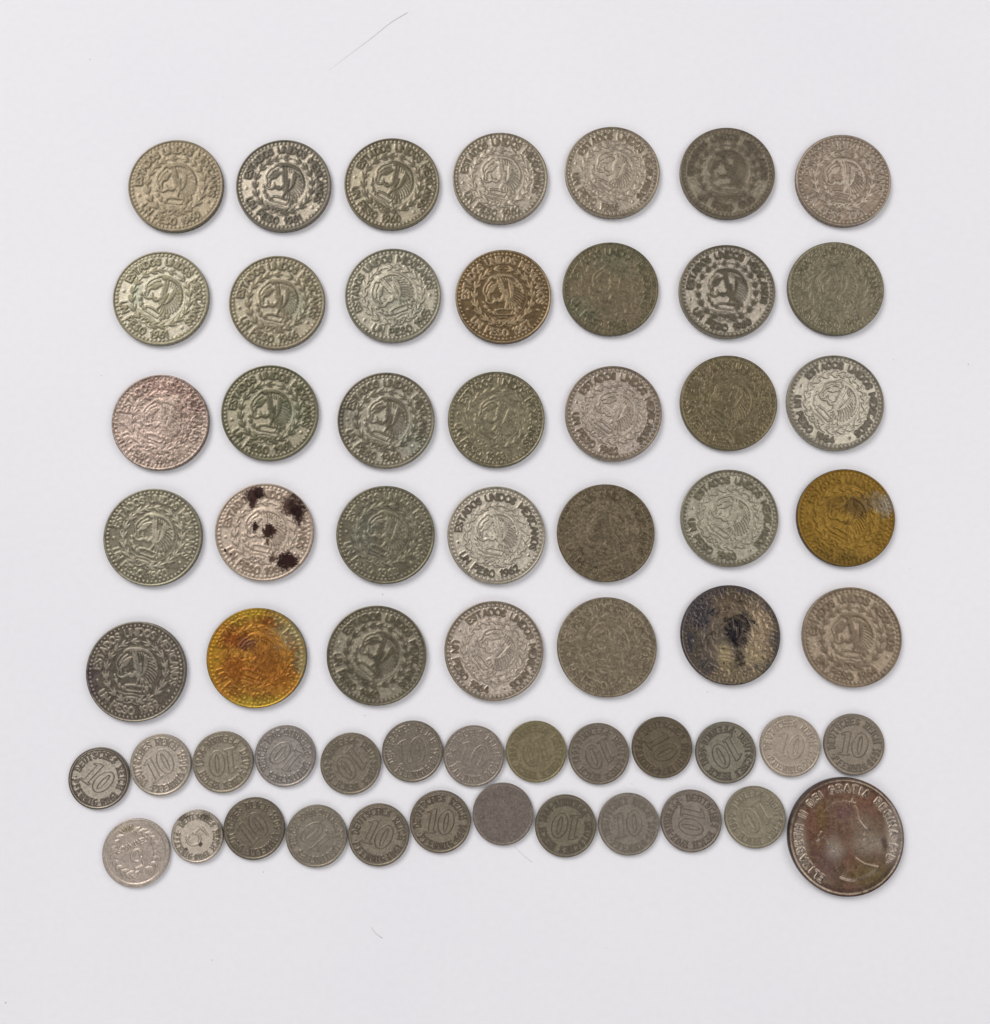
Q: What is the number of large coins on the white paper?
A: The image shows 36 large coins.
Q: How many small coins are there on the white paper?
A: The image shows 24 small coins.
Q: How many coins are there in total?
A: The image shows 60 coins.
